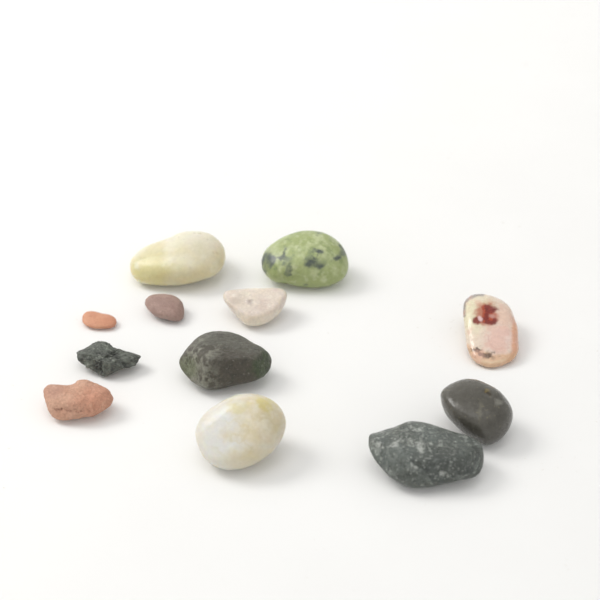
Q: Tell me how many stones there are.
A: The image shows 12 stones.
